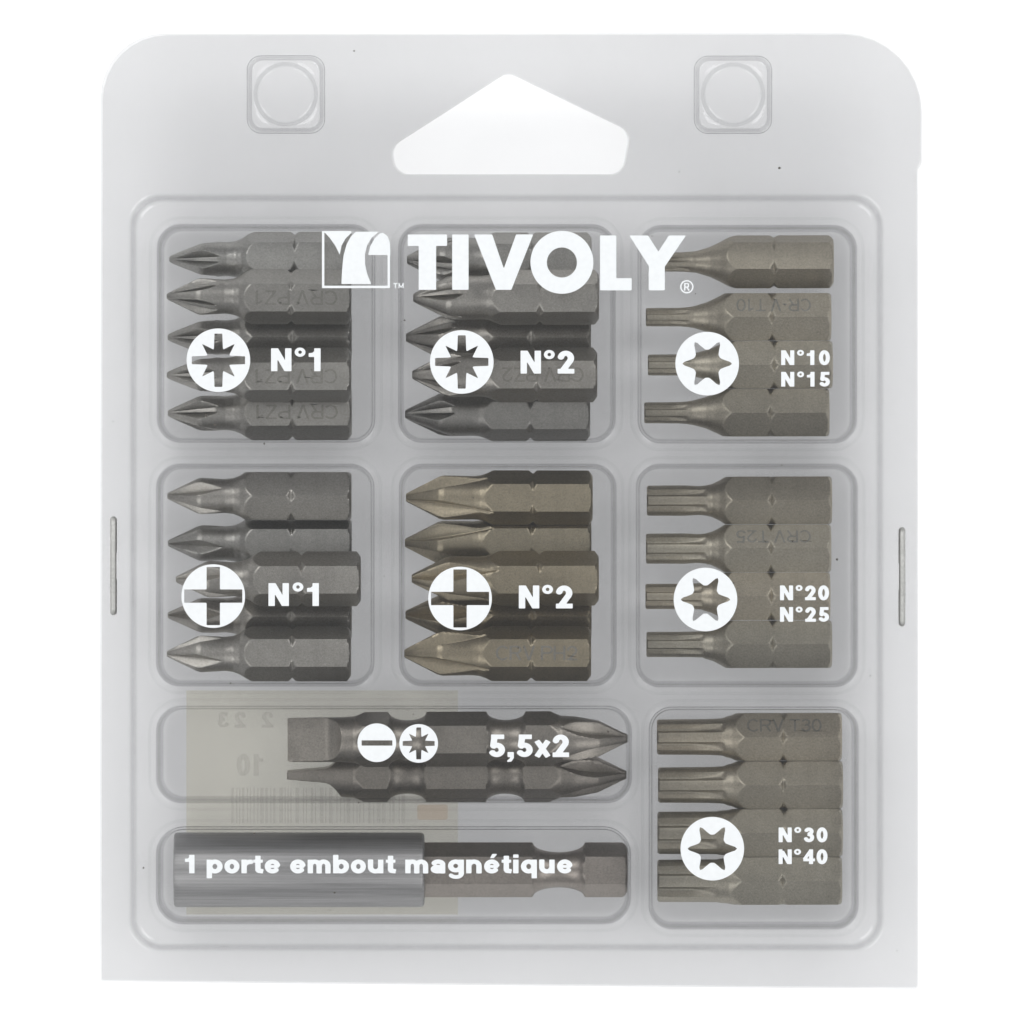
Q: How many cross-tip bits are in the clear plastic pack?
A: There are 20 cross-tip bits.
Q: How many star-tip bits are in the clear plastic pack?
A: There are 12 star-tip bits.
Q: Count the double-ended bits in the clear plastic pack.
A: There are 2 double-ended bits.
